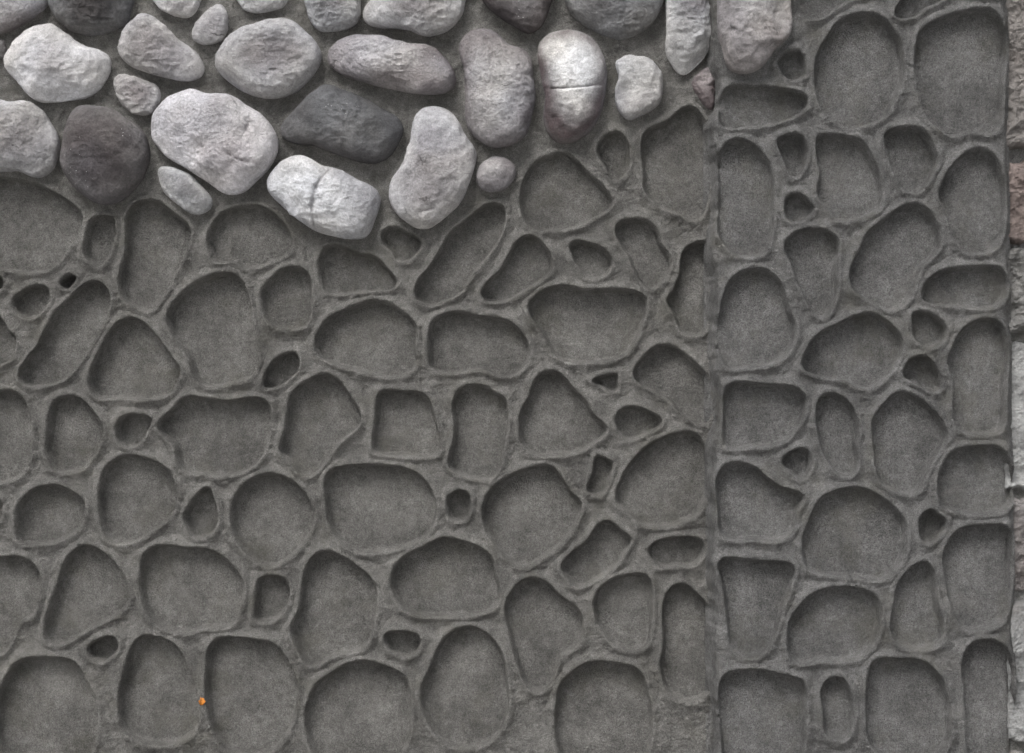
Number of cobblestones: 29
